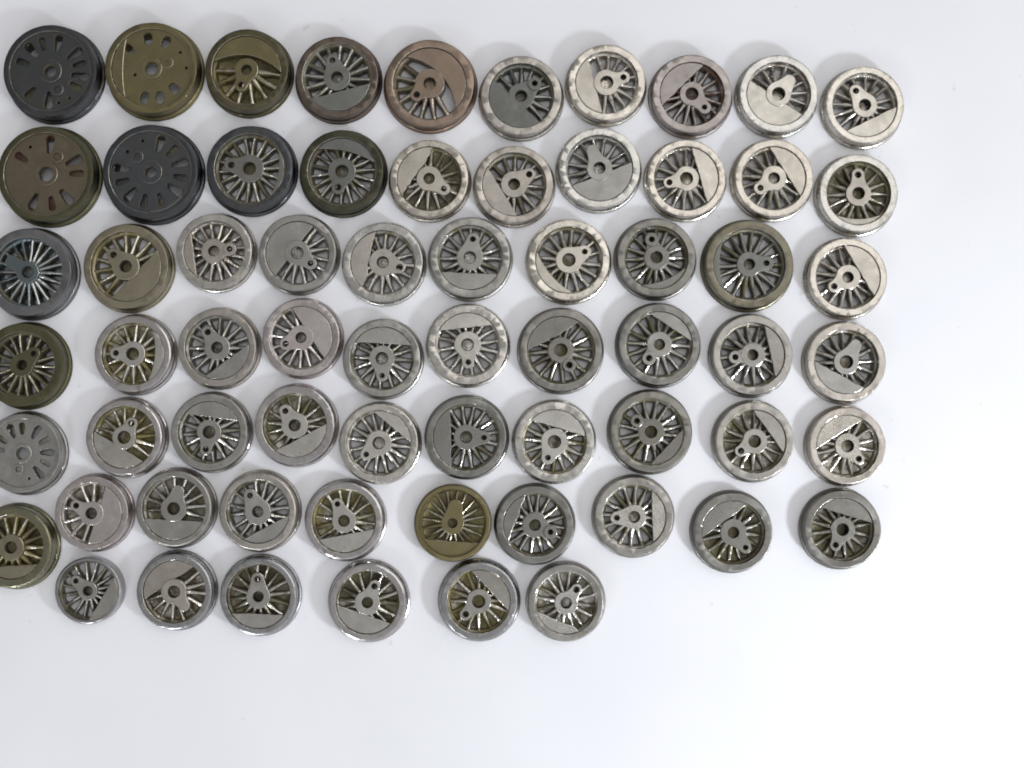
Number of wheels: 66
